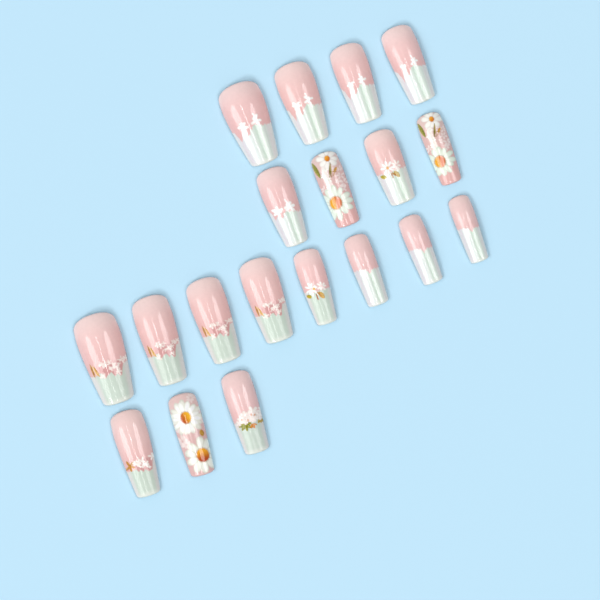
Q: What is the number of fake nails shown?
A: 19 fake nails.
